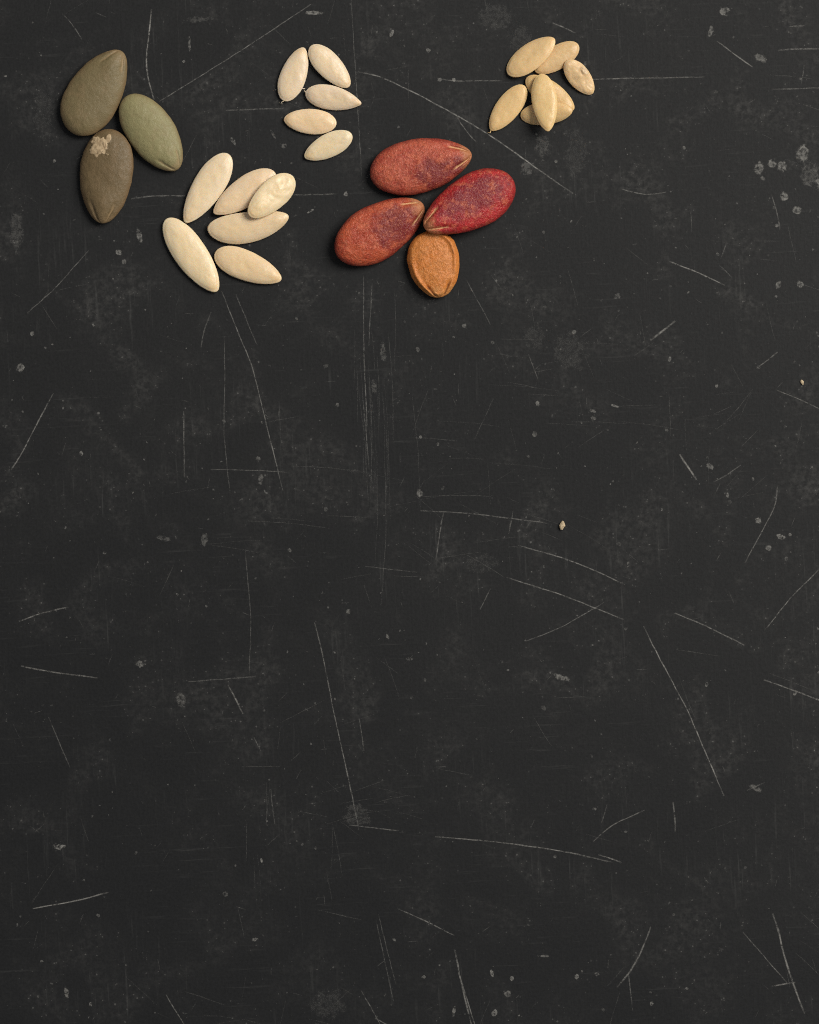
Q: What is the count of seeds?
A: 25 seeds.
